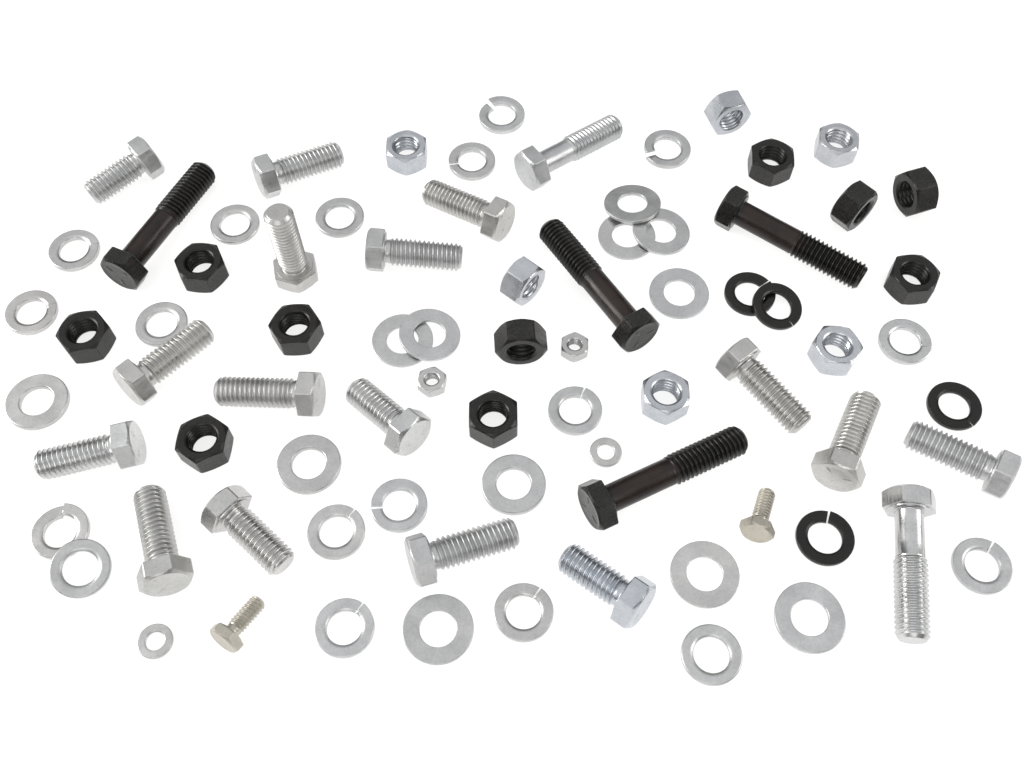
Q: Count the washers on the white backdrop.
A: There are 36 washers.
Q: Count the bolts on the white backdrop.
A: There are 24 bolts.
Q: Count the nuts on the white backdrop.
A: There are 18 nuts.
